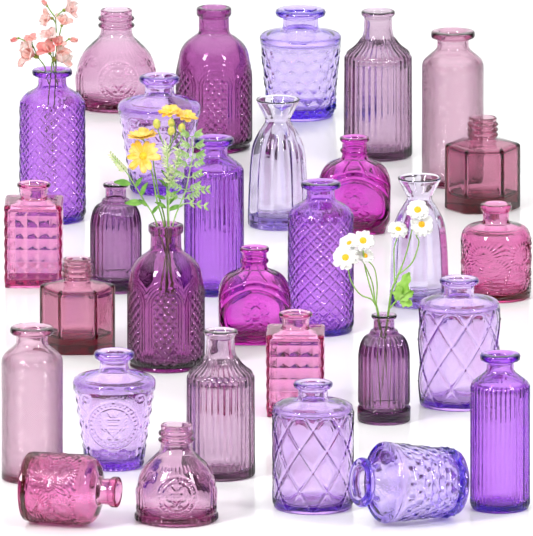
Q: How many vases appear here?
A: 30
